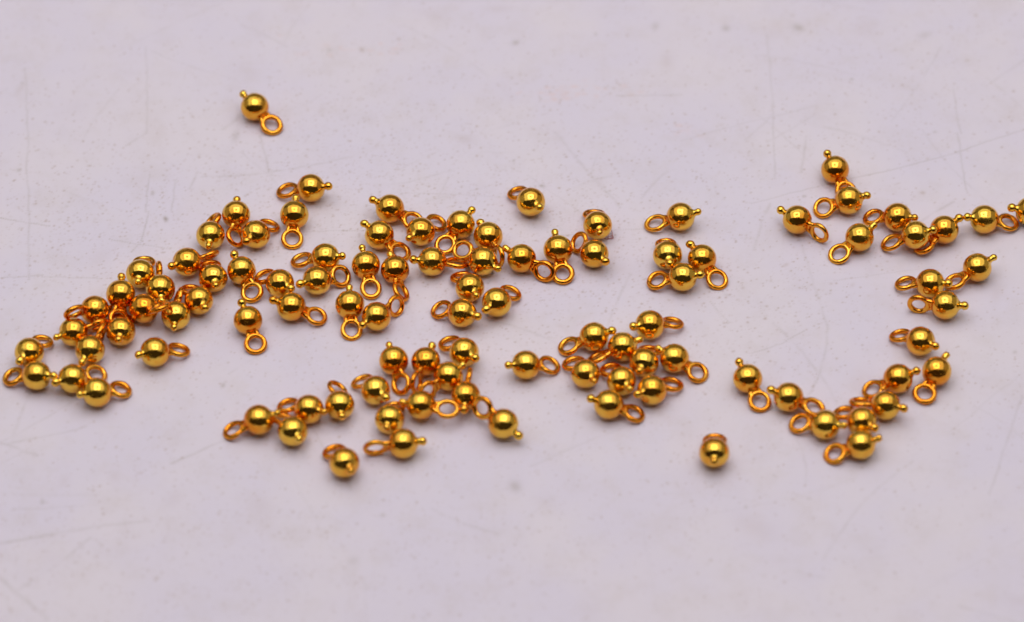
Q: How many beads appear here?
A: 99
